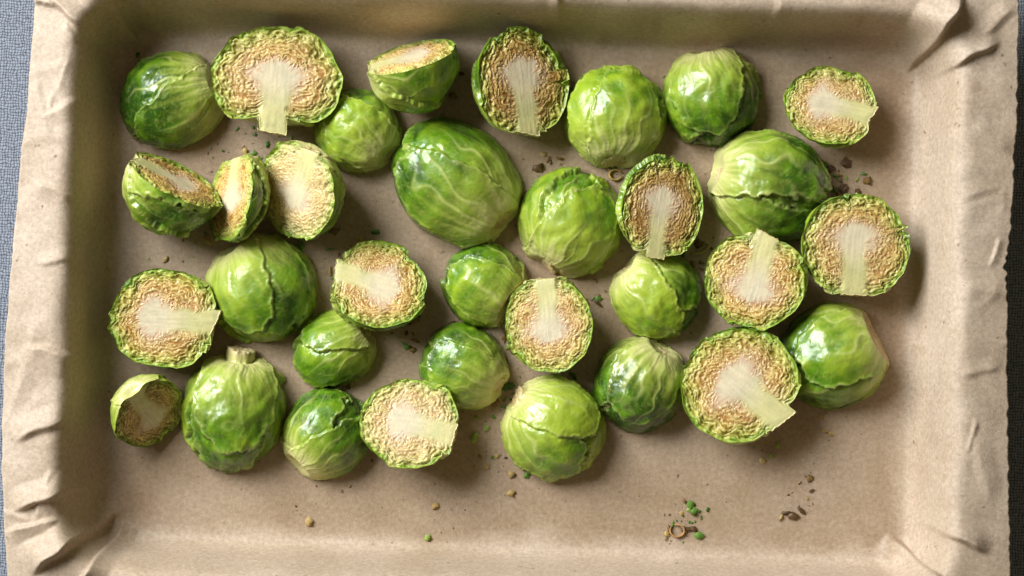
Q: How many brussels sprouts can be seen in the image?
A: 33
